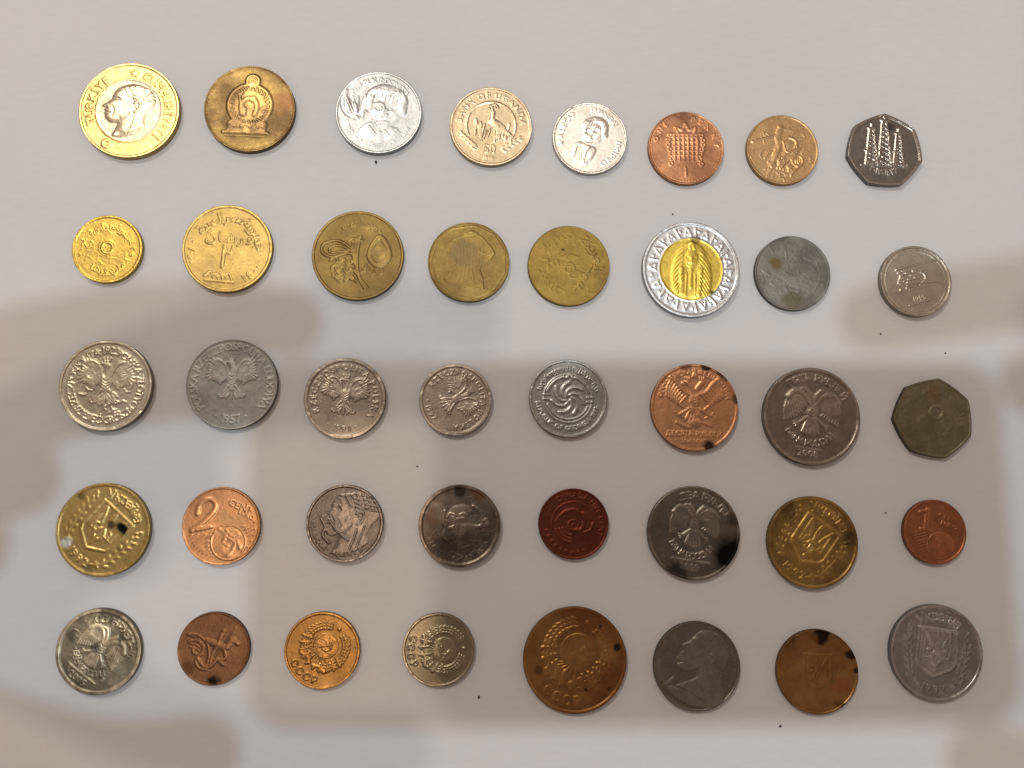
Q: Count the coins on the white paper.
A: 40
